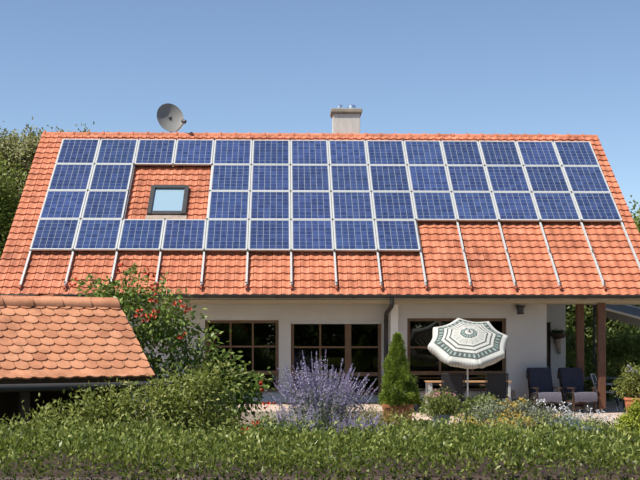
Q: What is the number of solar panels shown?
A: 47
